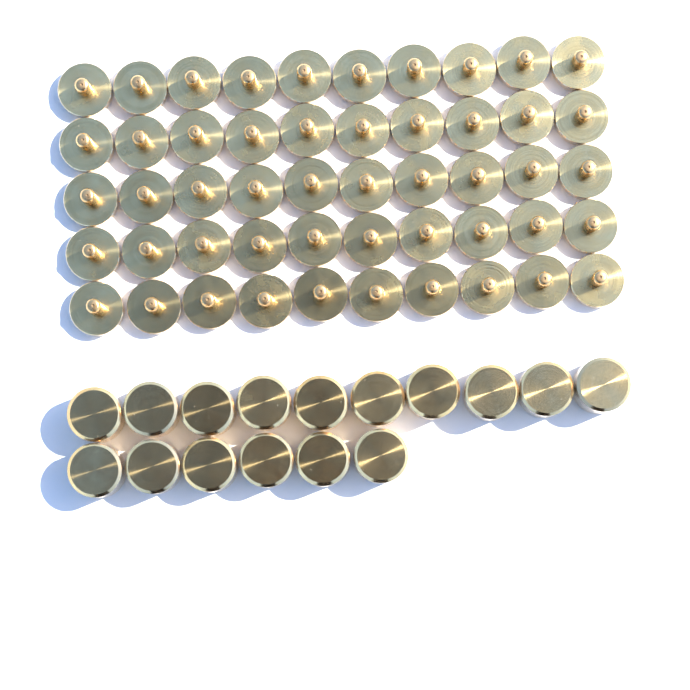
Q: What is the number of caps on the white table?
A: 16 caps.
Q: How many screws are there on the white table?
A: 50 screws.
